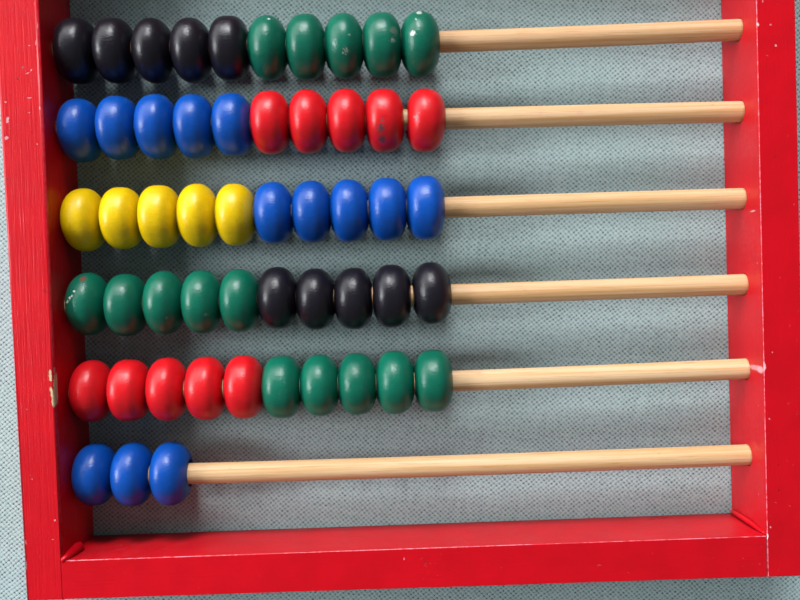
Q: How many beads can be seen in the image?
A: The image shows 53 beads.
